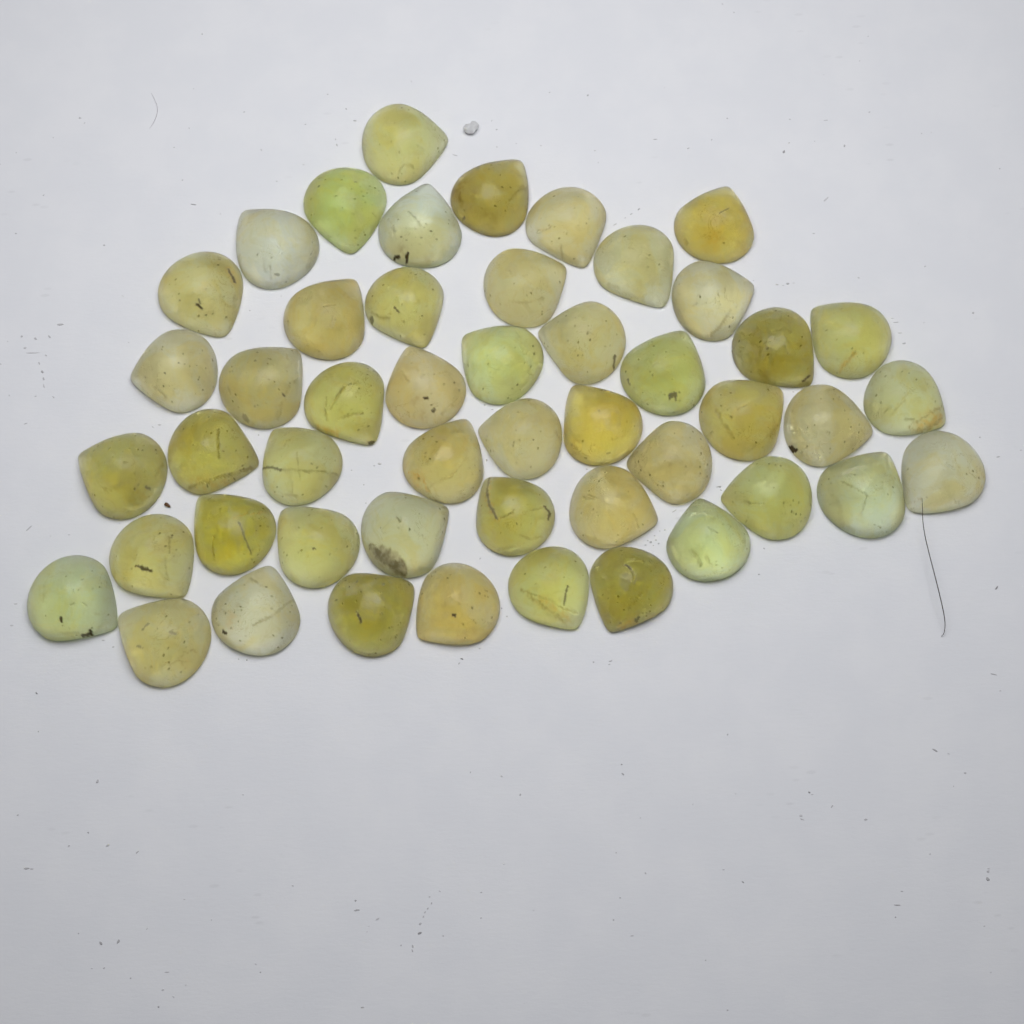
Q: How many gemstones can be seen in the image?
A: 49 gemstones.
